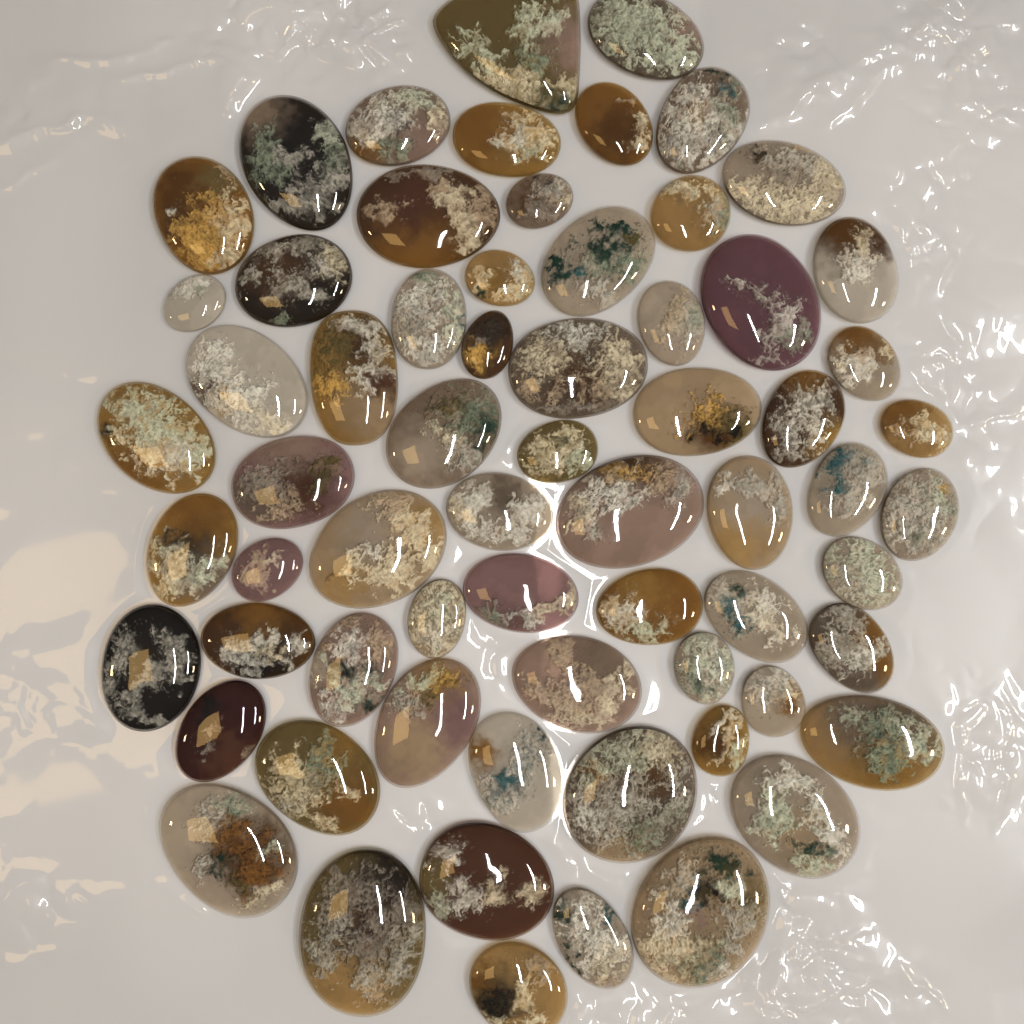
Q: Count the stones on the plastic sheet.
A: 66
